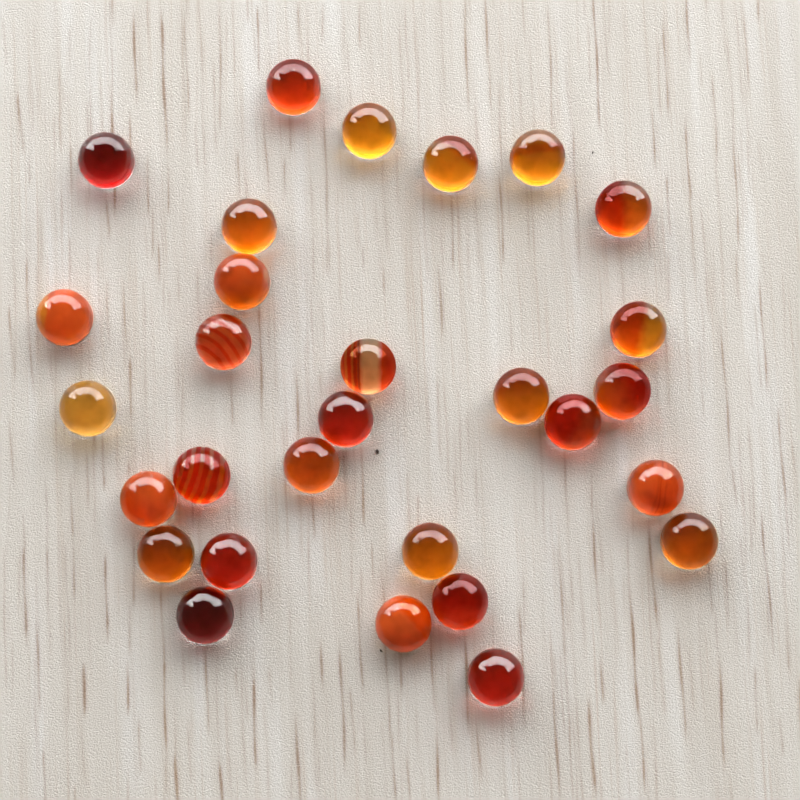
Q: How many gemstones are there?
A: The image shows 29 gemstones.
